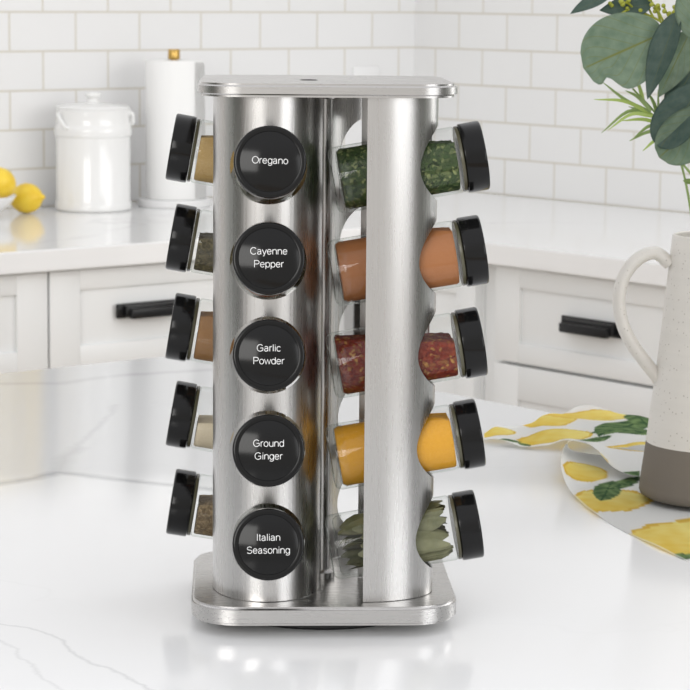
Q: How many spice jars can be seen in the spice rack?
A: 15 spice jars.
